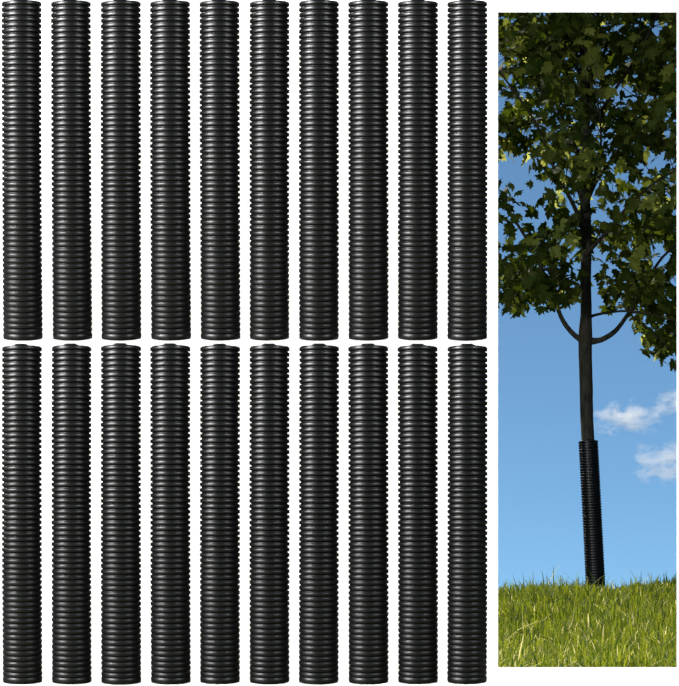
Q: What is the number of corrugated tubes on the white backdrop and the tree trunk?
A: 21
